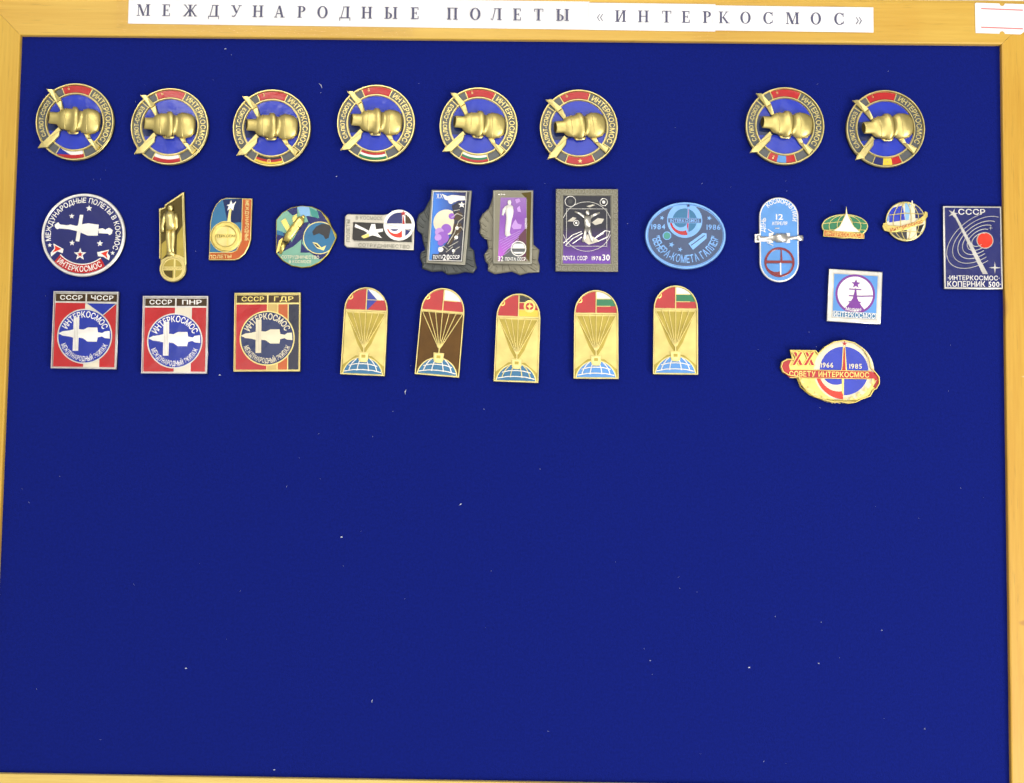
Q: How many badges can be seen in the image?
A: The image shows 31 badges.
